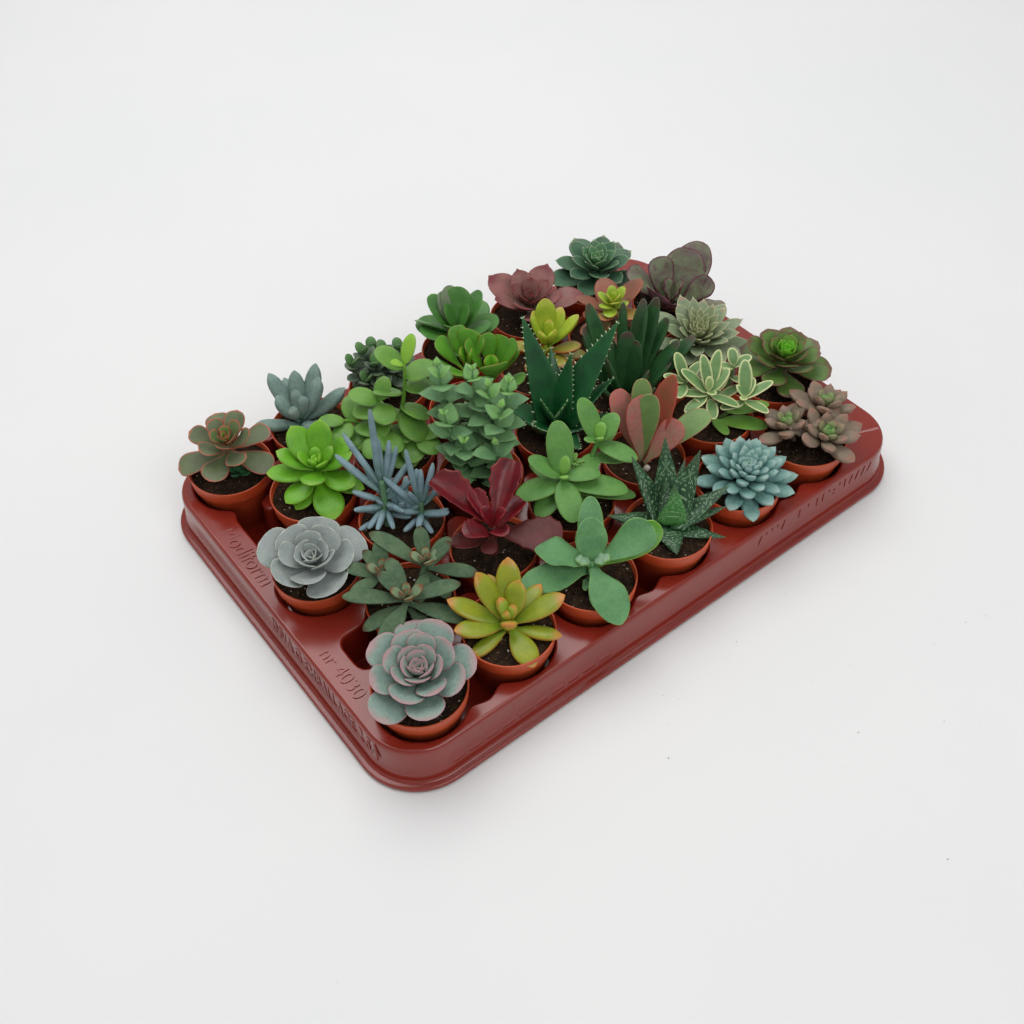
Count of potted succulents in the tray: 30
